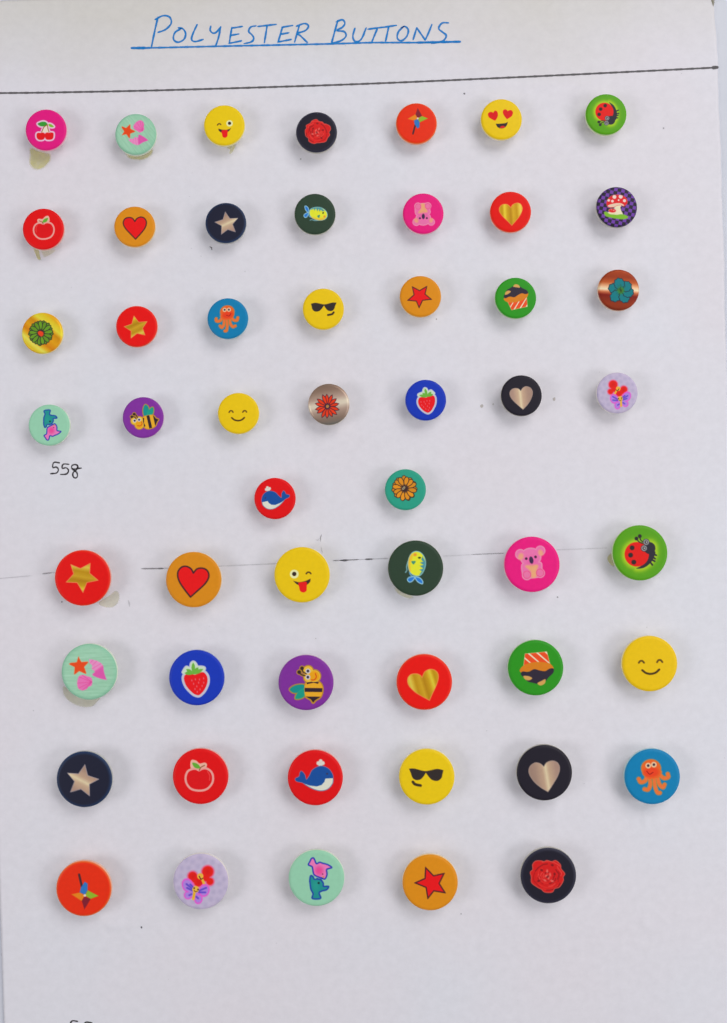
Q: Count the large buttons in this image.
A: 23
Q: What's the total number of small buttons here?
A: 30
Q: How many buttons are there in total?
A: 53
